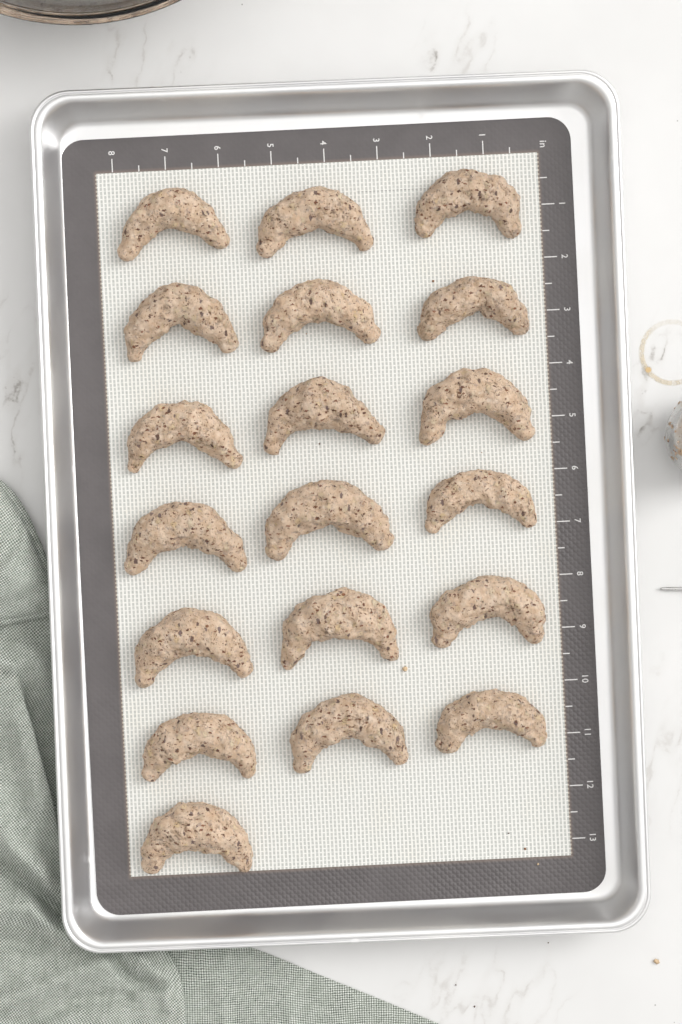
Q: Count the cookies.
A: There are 19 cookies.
